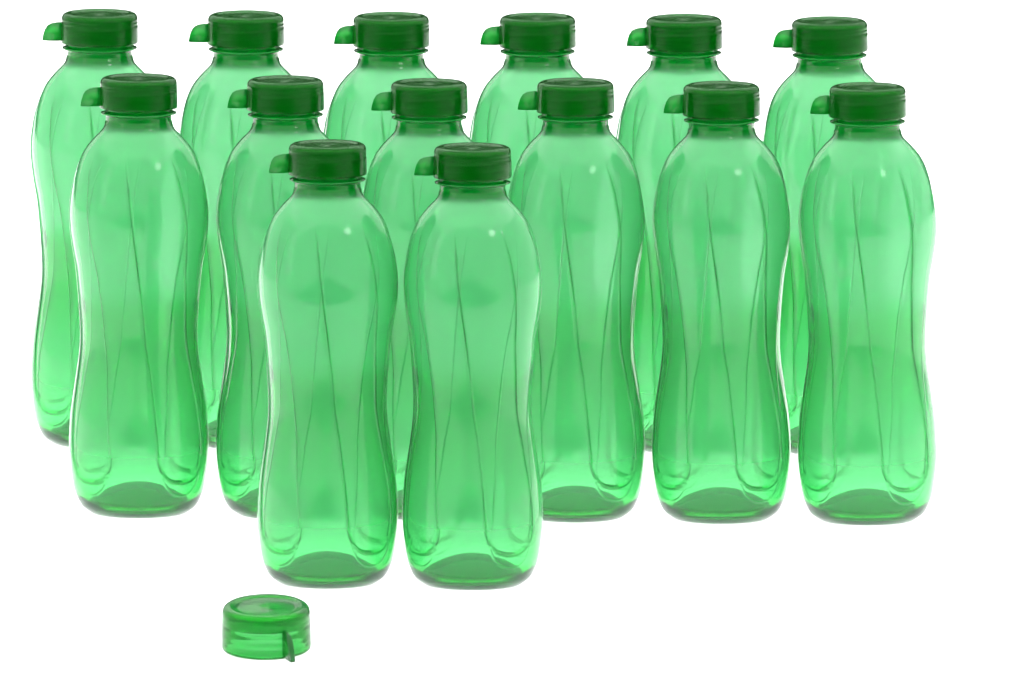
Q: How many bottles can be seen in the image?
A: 14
